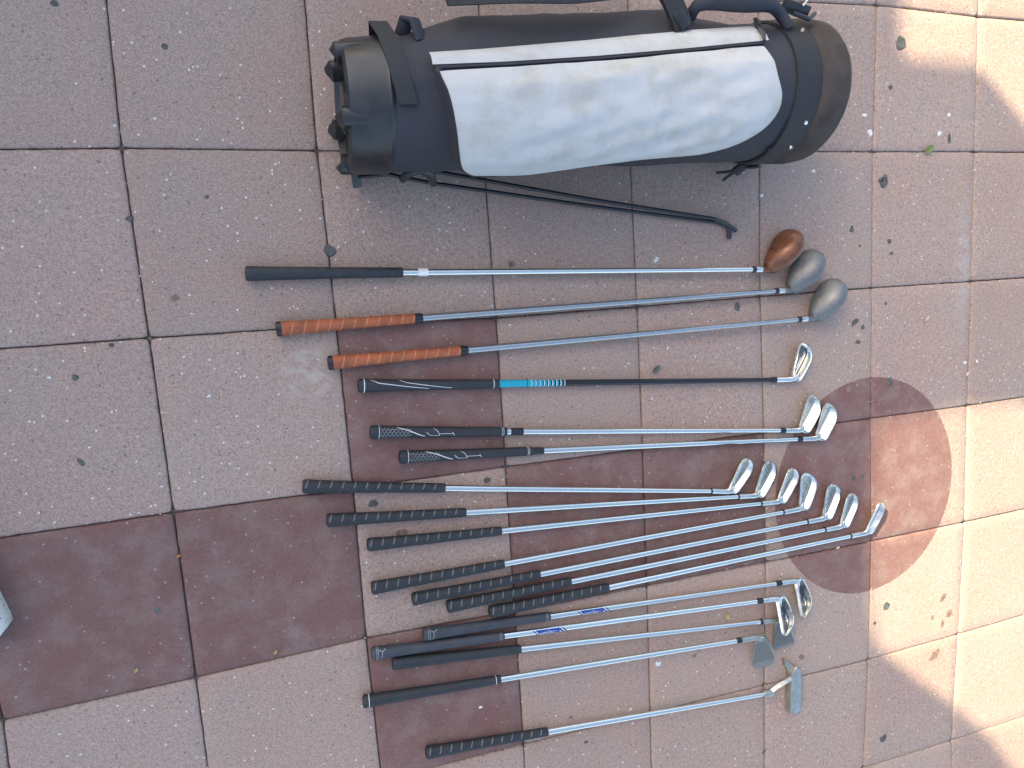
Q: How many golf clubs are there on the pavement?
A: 18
